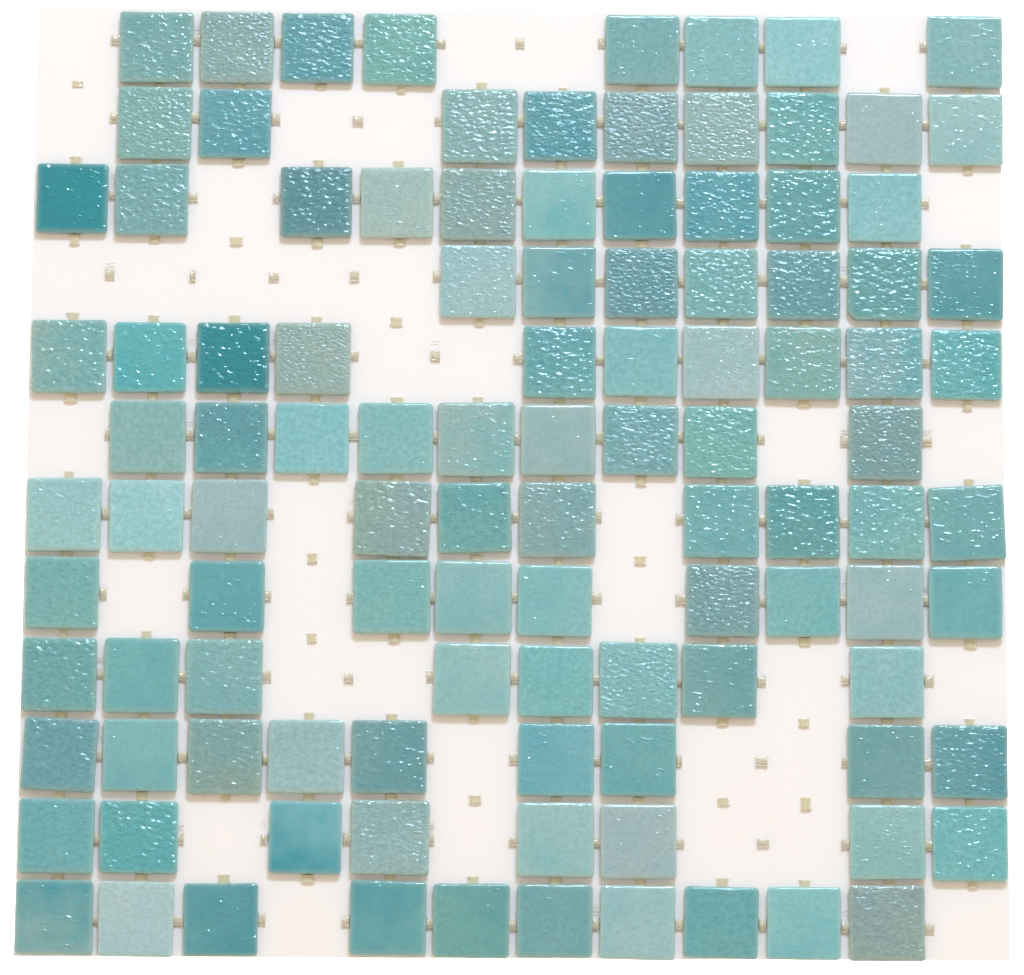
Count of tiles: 107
